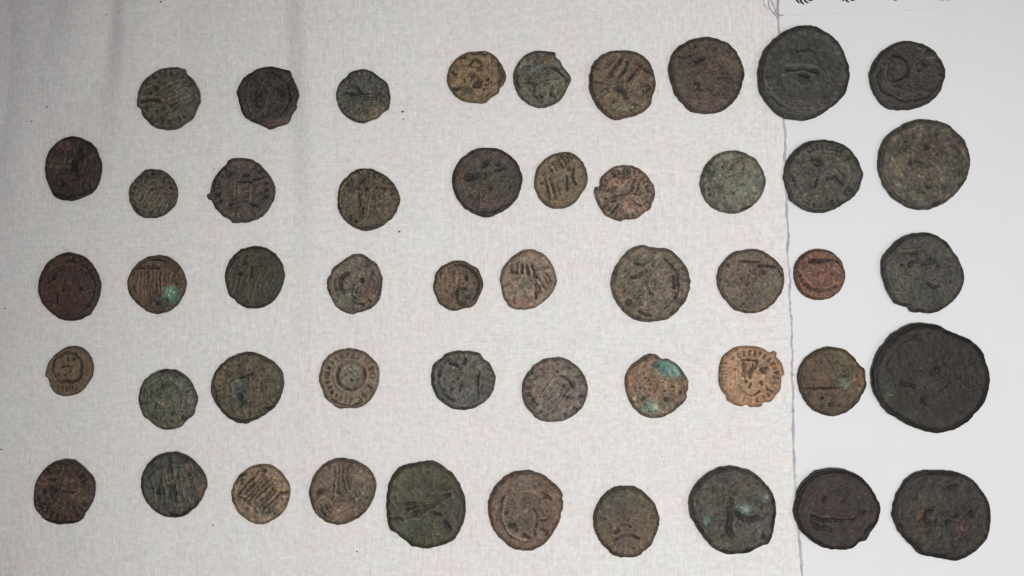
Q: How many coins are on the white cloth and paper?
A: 49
